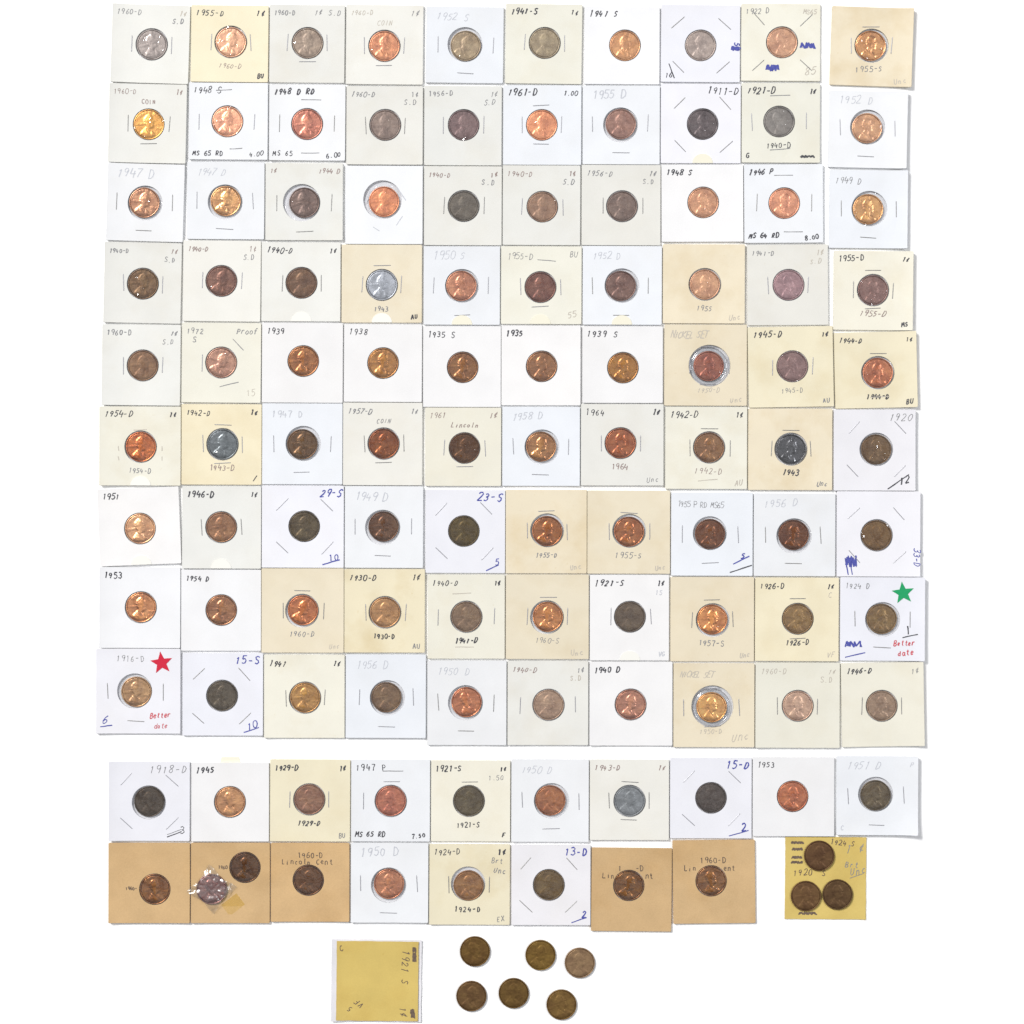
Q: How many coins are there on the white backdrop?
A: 118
